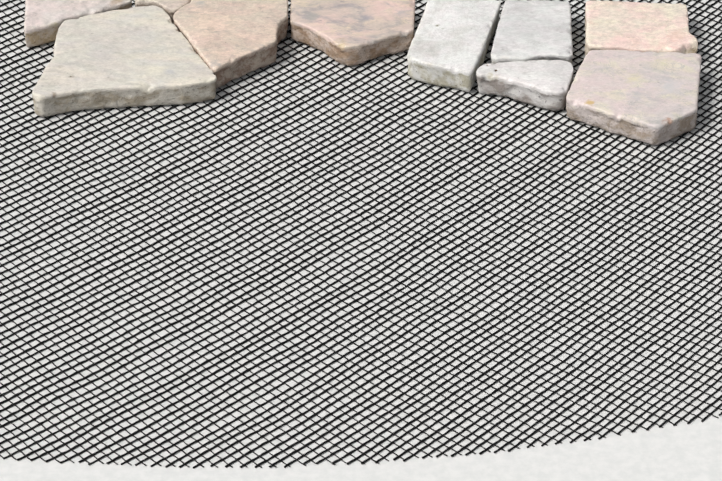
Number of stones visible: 10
